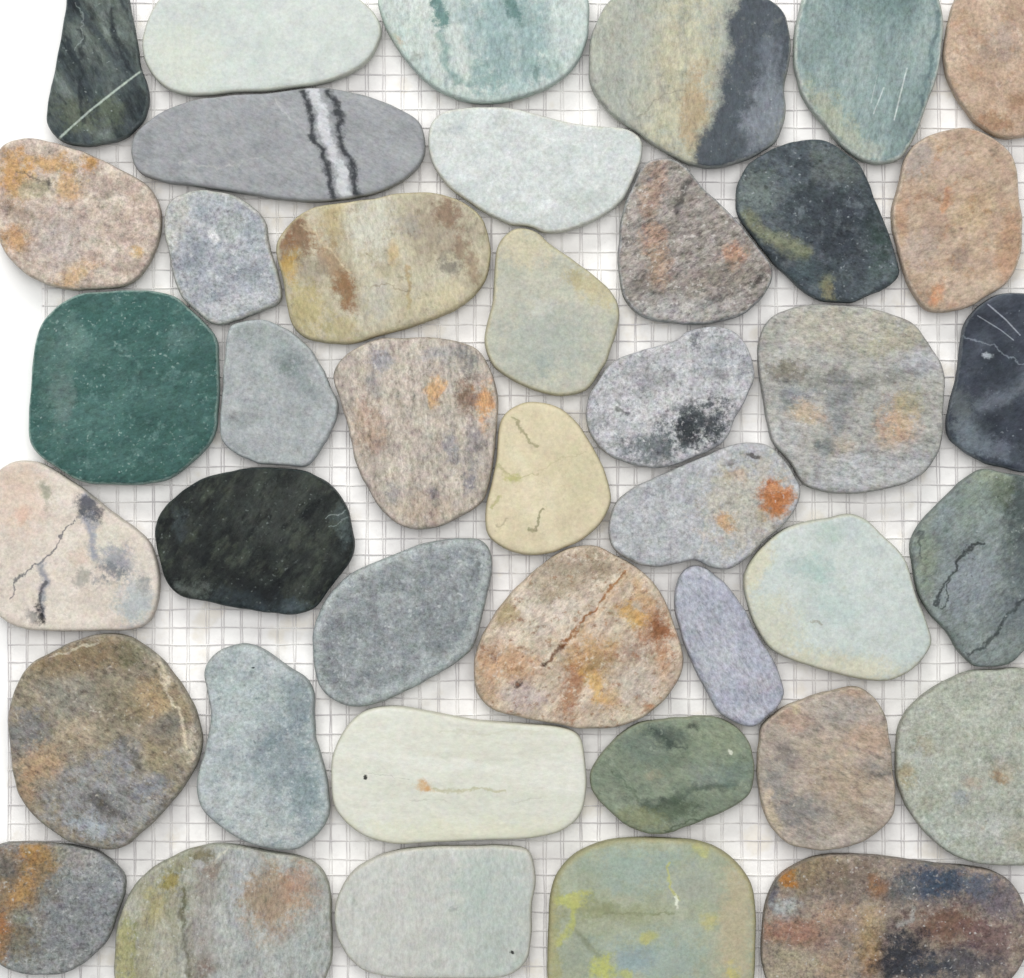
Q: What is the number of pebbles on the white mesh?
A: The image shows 41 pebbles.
